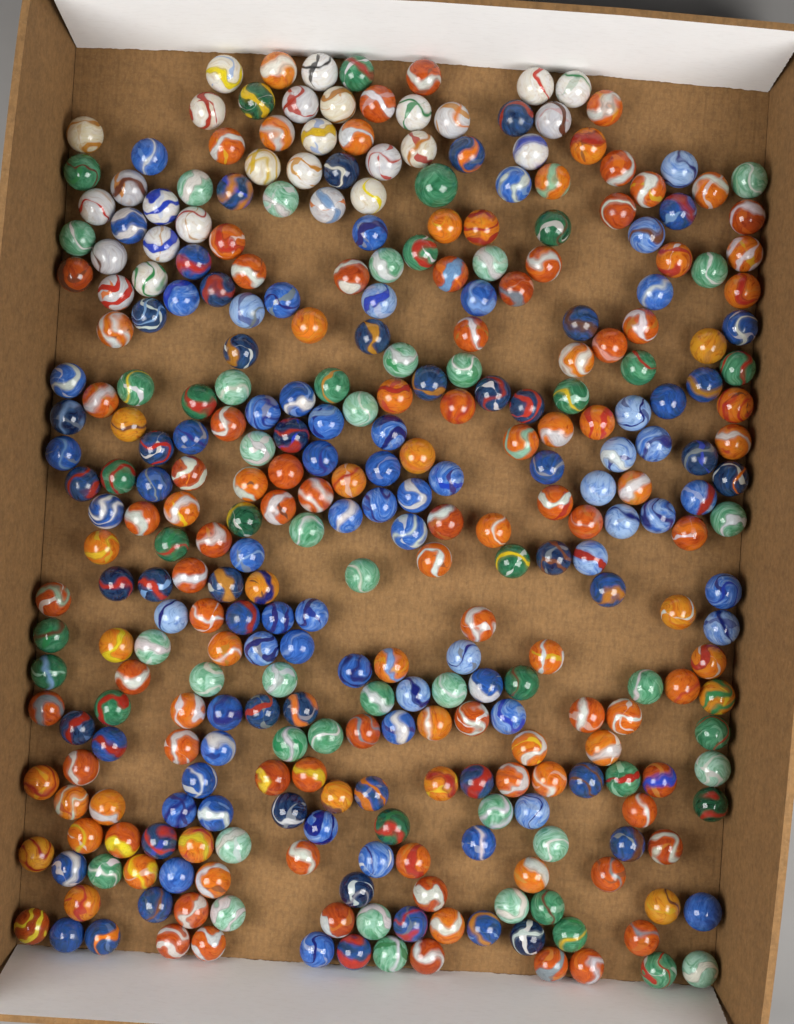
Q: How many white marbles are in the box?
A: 27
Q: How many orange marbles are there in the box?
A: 121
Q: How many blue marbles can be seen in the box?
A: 111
